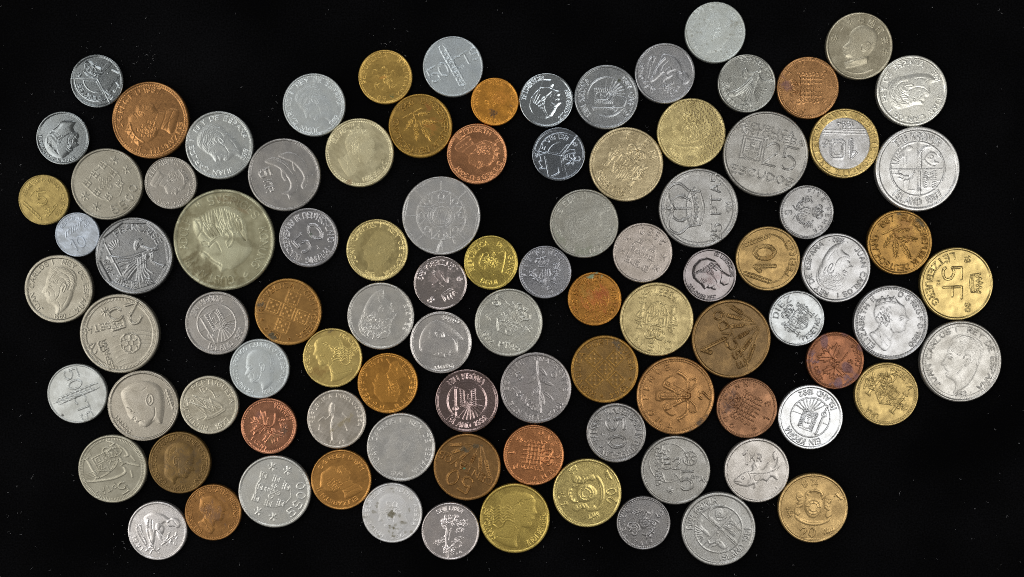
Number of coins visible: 95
